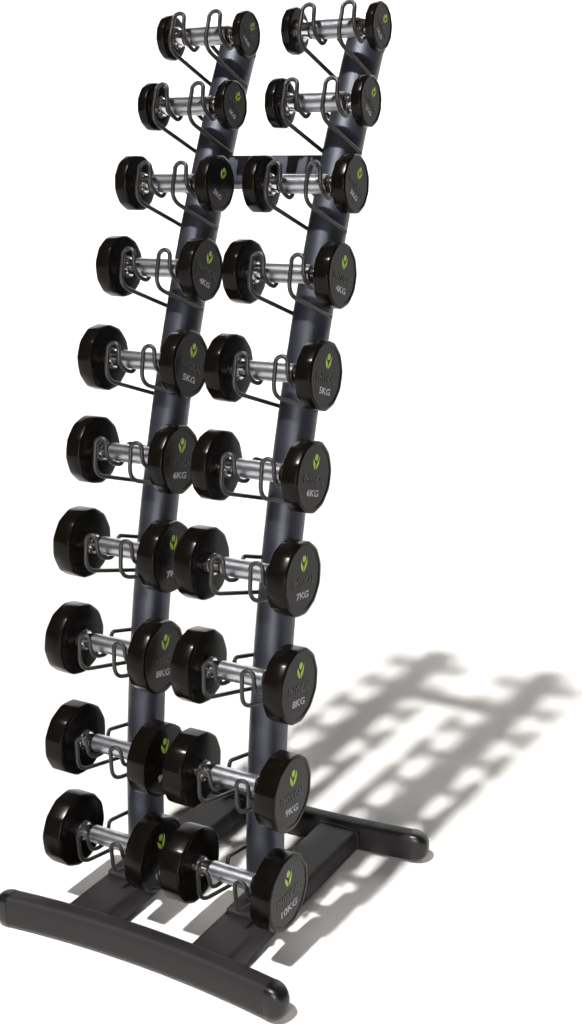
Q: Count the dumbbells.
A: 20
